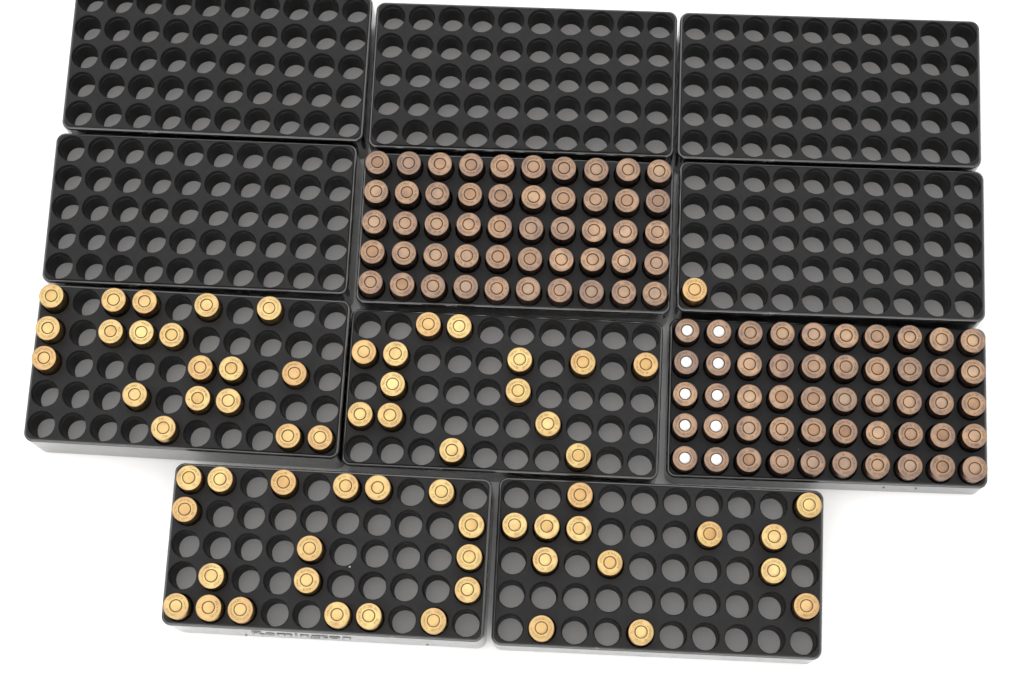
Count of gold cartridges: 66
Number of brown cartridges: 100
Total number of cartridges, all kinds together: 166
